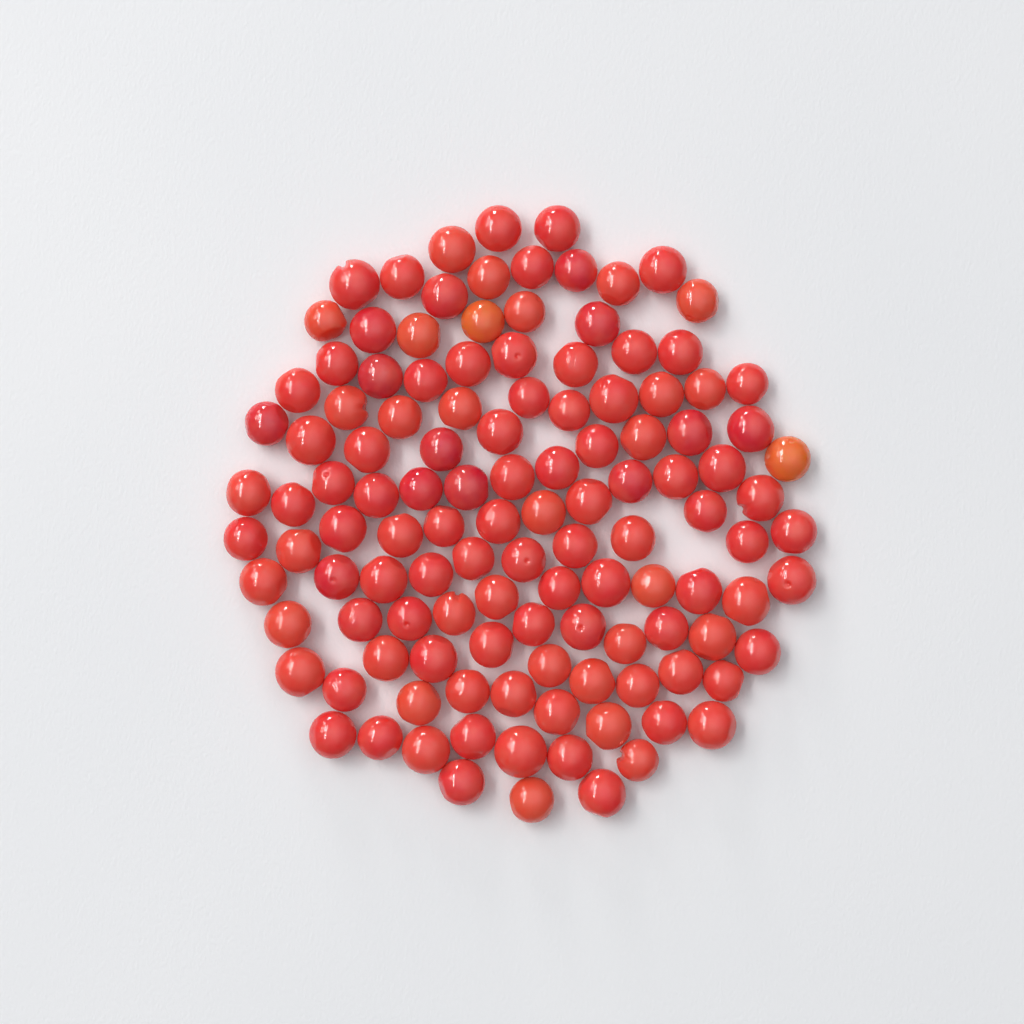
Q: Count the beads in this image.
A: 121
